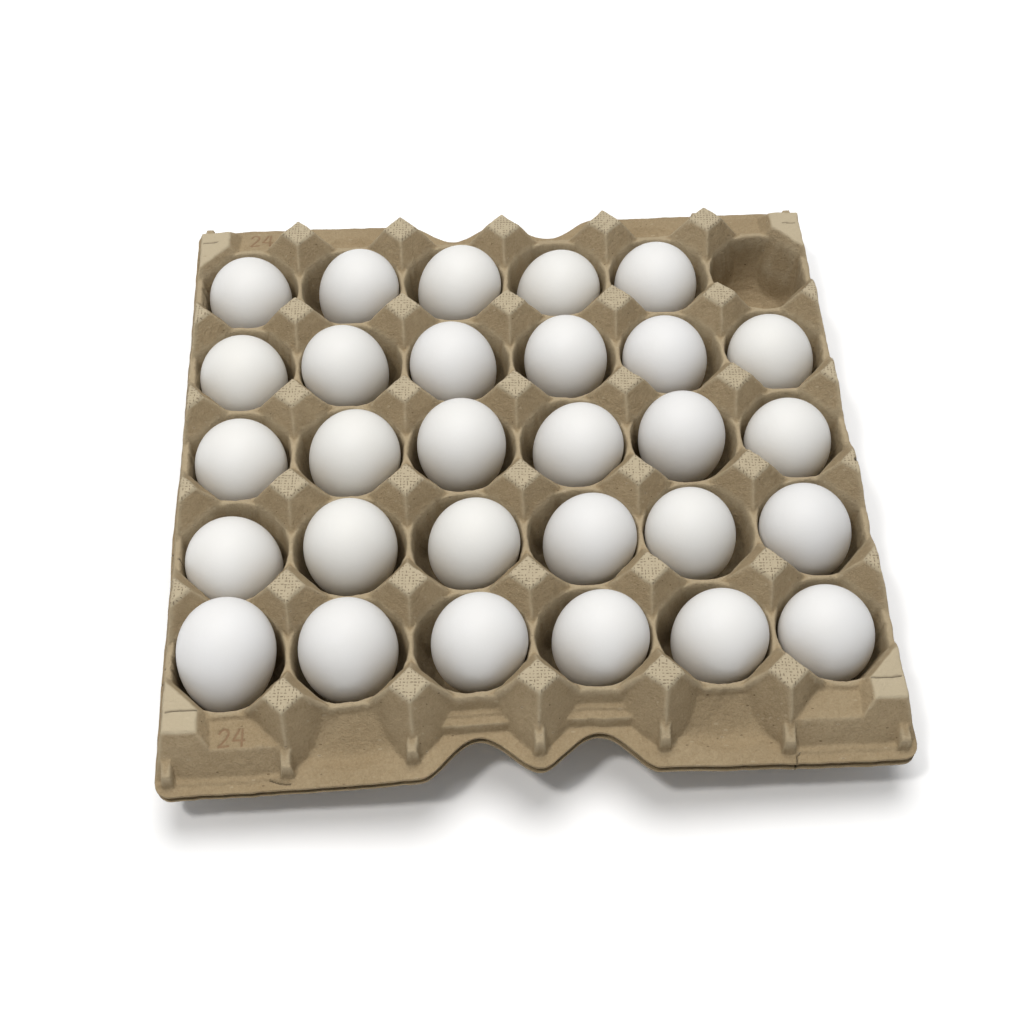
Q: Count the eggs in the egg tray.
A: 29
